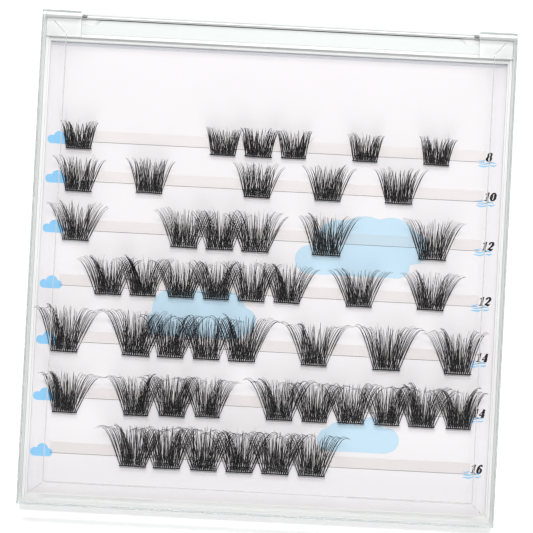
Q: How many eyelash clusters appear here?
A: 49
